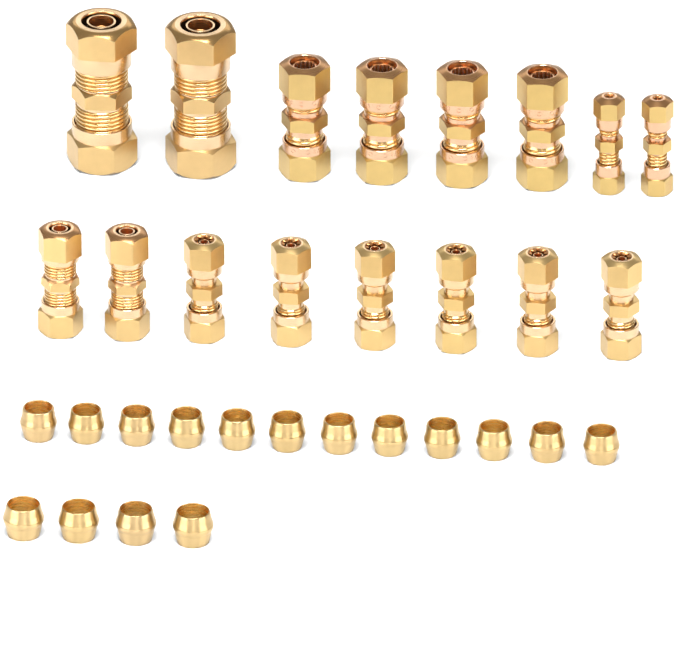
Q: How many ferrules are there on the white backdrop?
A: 16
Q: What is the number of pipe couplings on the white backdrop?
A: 16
